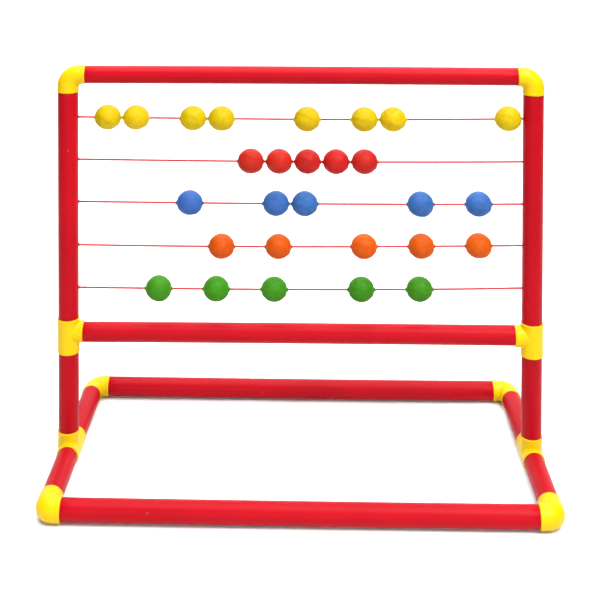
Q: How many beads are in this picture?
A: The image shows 28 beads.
